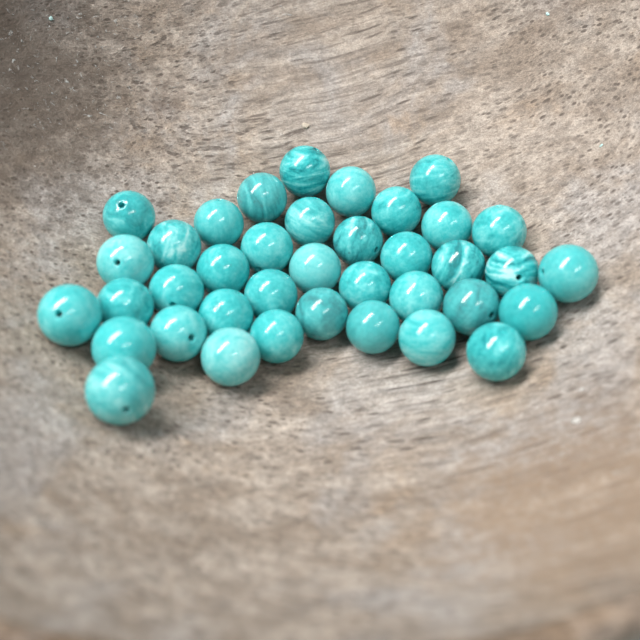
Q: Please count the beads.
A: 38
